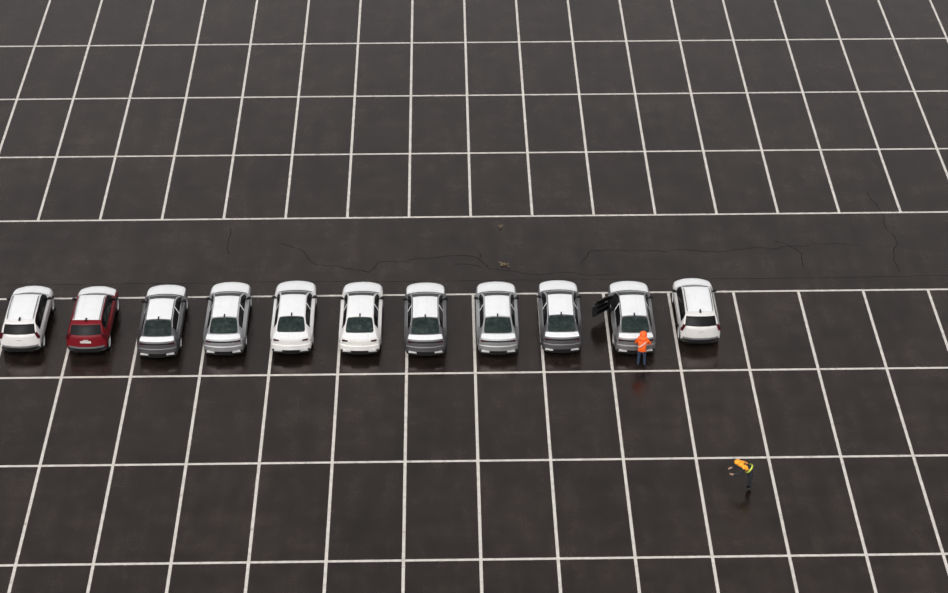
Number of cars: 11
